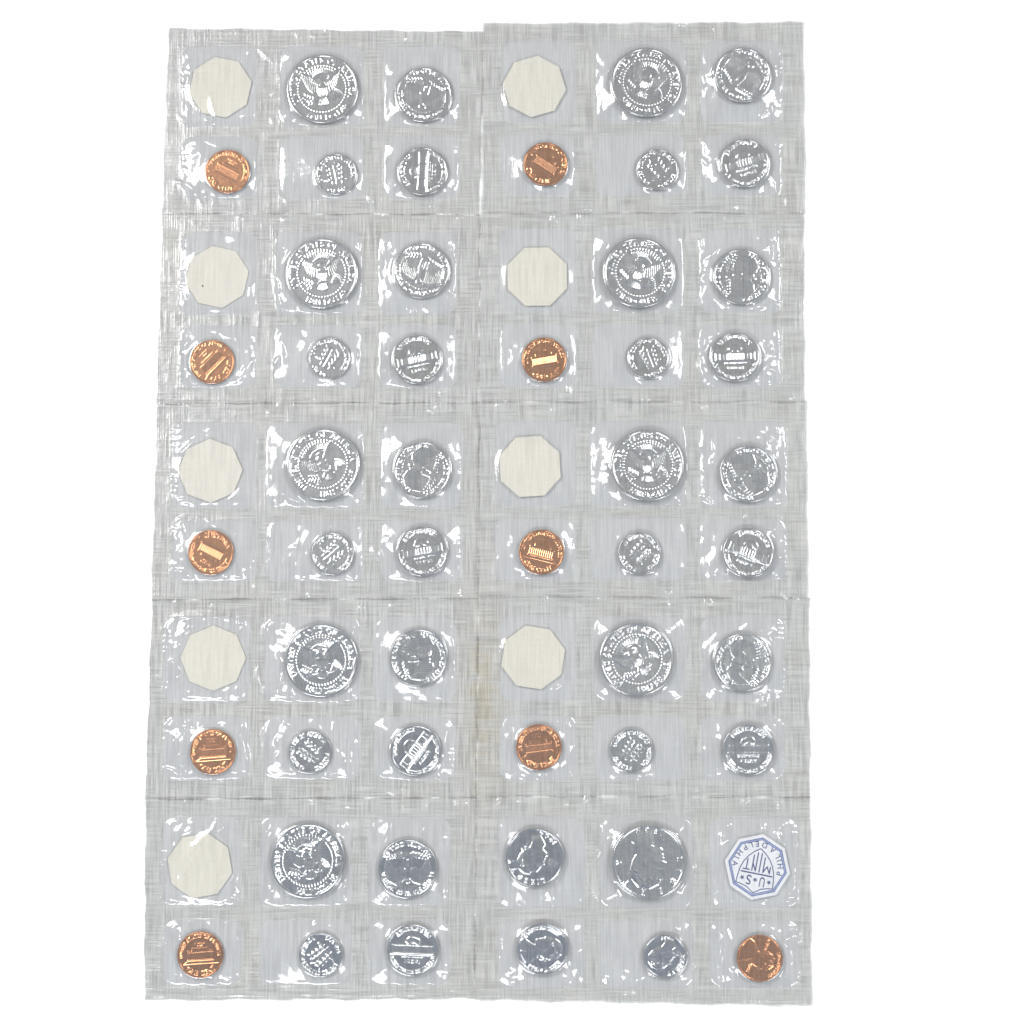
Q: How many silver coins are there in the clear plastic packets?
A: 40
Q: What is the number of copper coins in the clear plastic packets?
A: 10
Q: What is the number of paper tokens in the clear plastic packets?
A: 10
